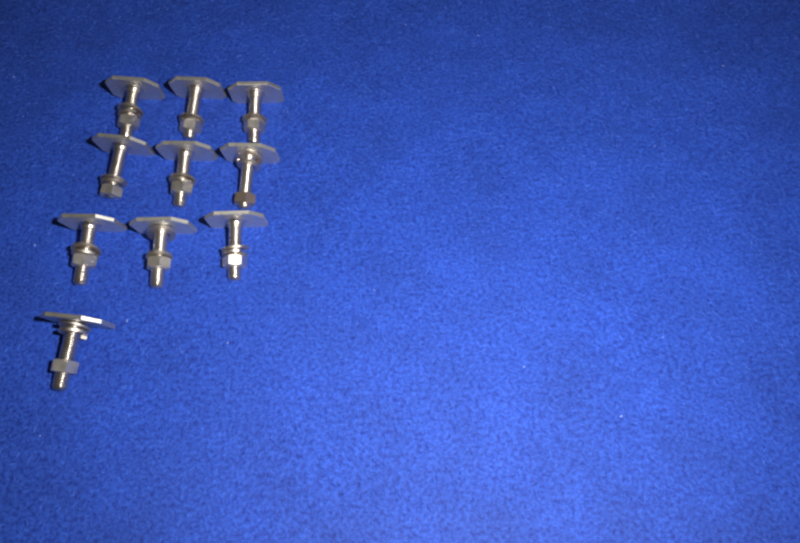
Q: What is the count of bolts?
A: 10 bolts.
